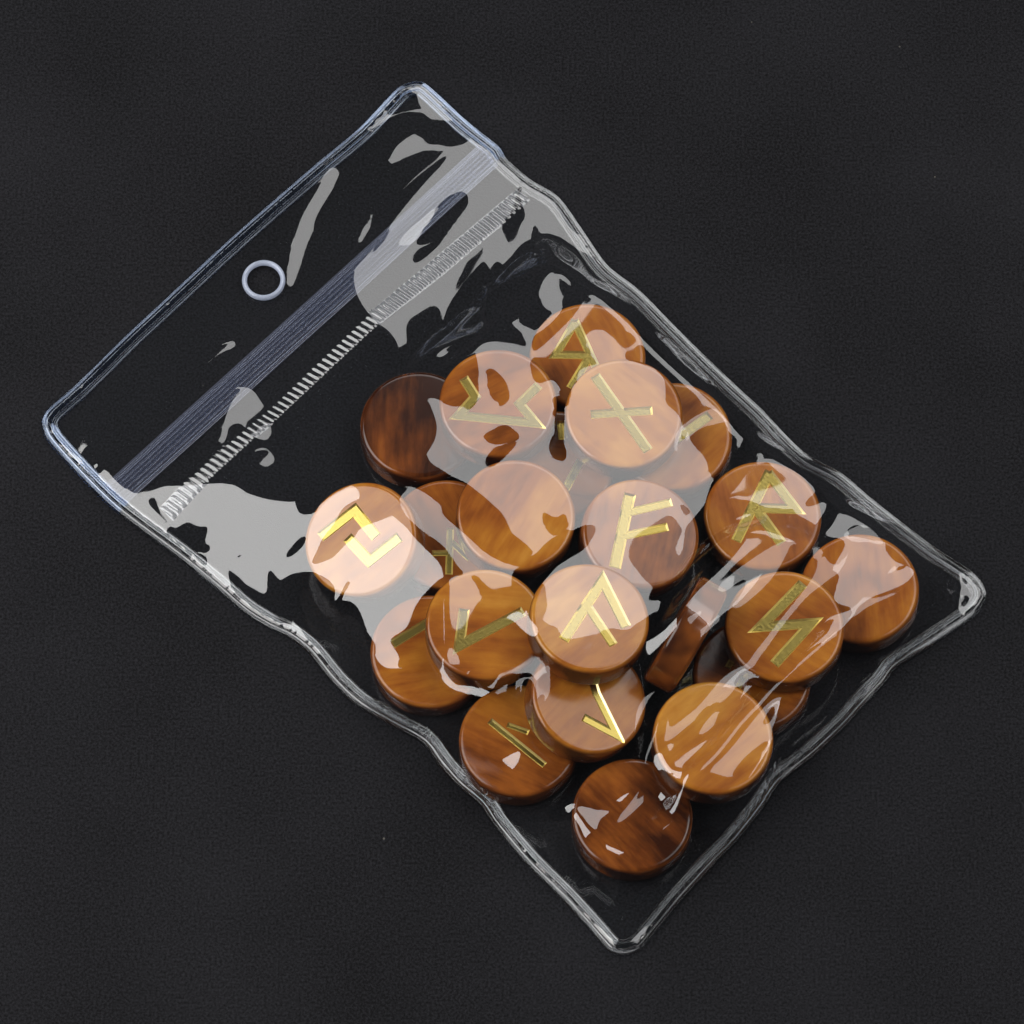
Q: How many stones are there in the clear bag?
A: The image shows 22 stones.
